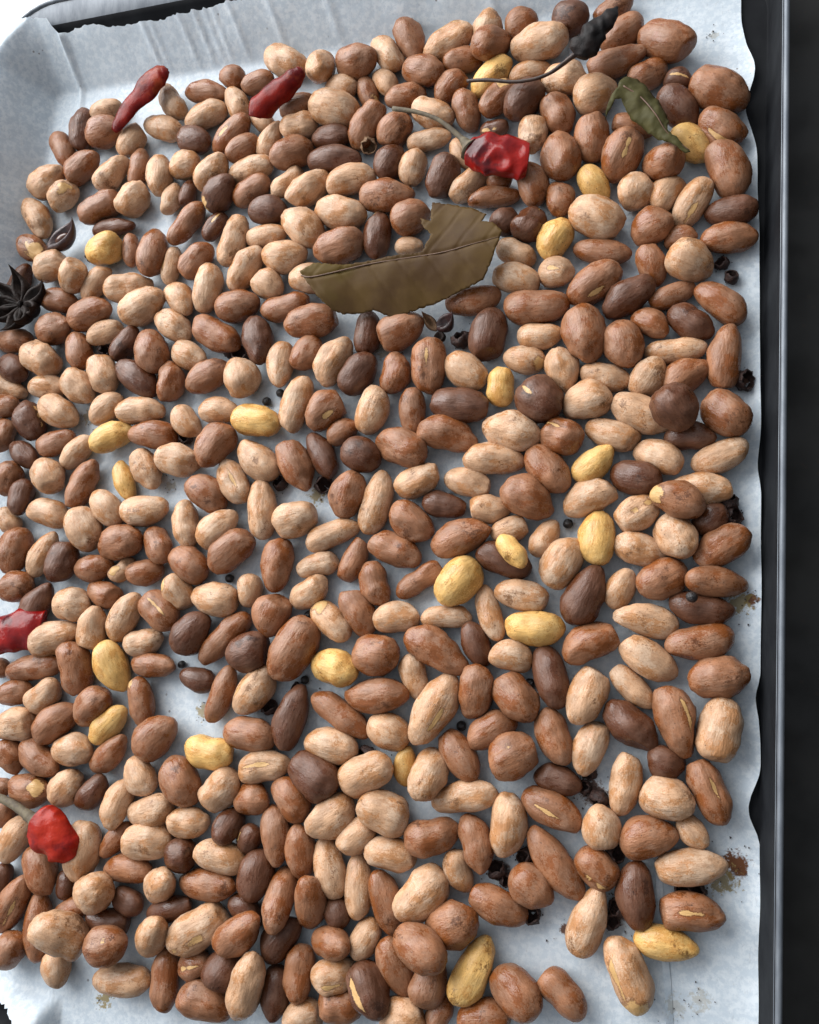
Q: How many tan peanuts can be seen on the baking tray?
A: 200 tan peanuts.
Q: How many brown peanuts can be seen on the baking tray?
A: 200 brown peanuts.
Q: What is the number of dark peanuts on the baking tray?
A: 74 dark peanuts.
